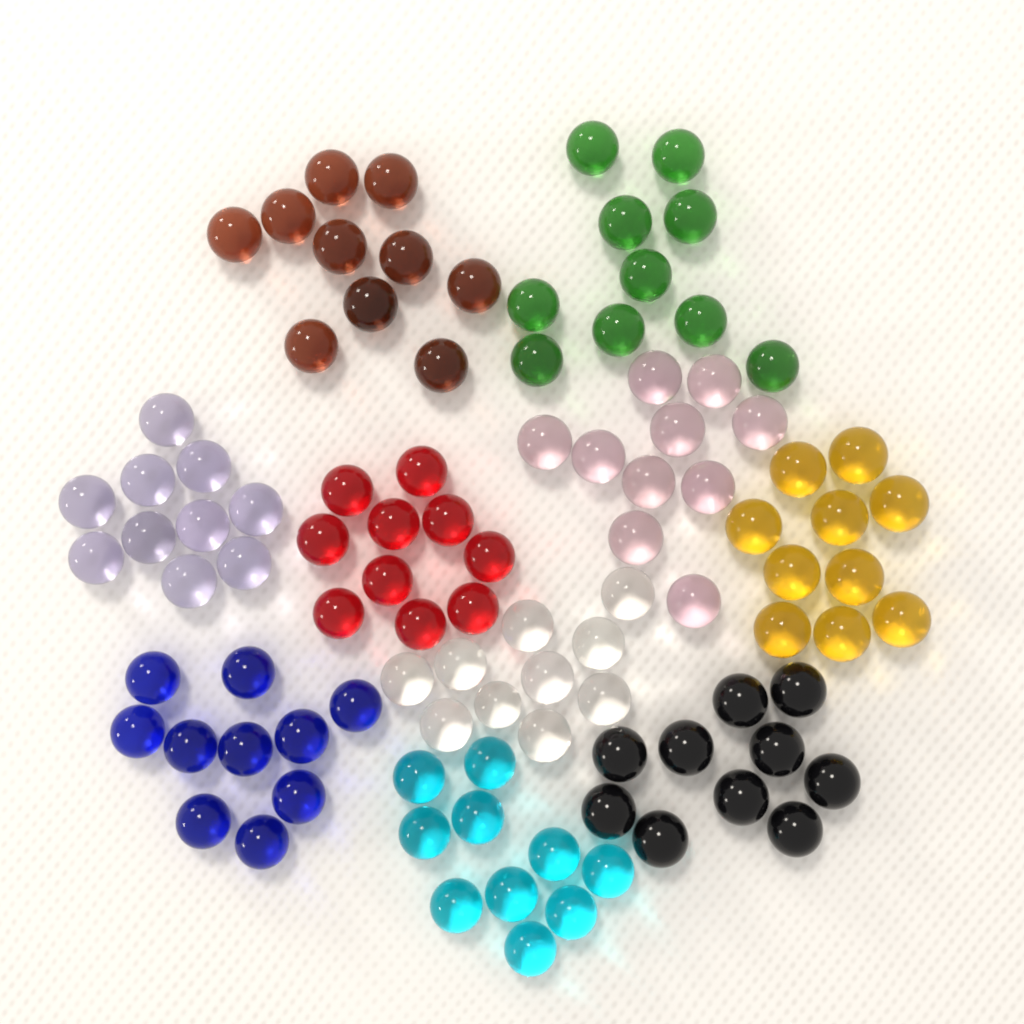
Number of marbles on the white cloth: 100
